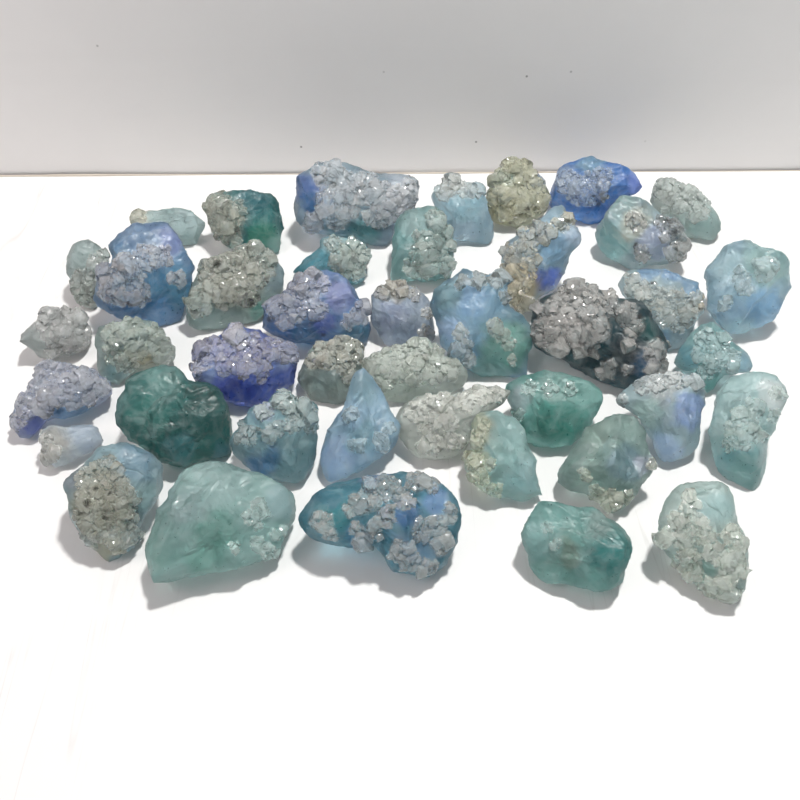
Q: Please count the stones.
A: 42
